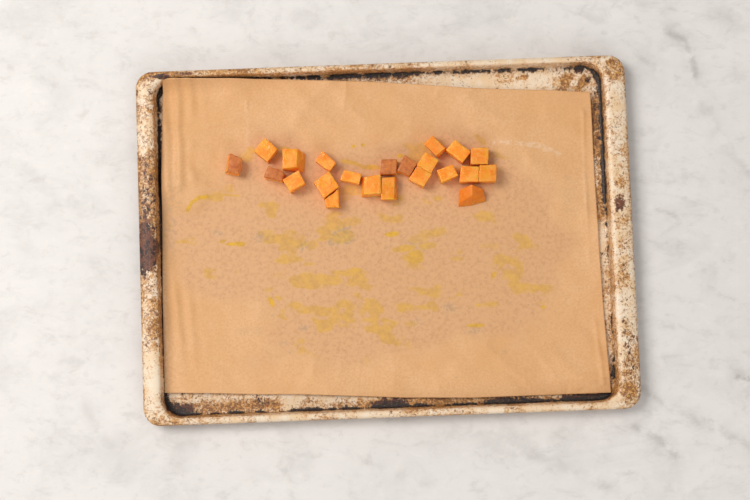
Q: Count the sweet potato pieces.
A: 22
